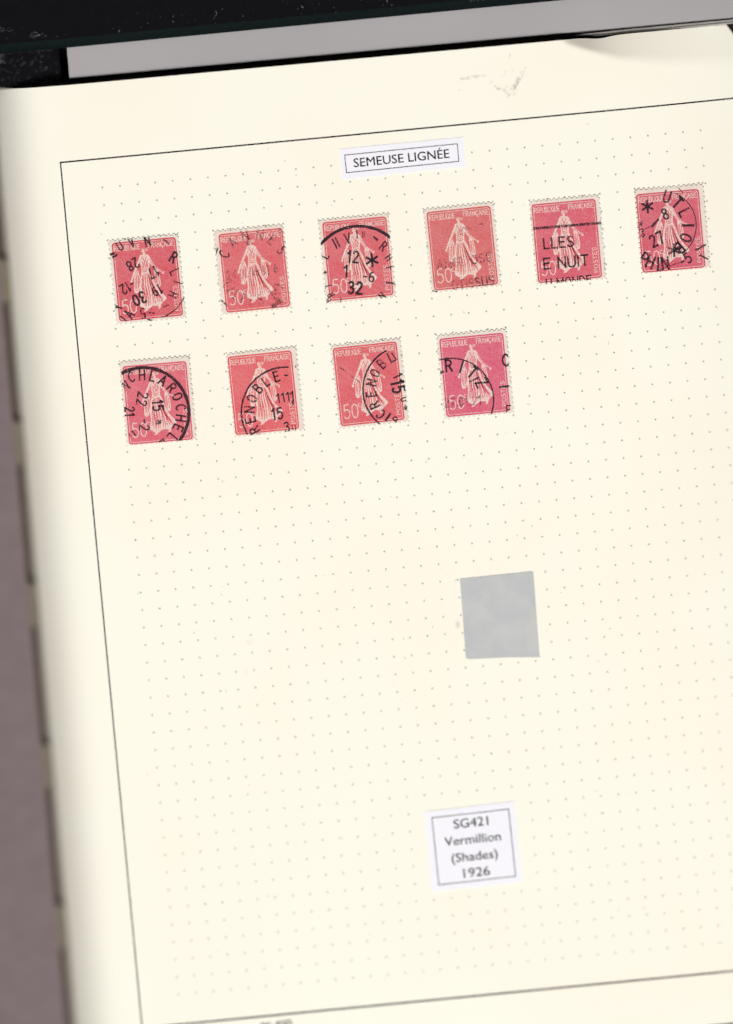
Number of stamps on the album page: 10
